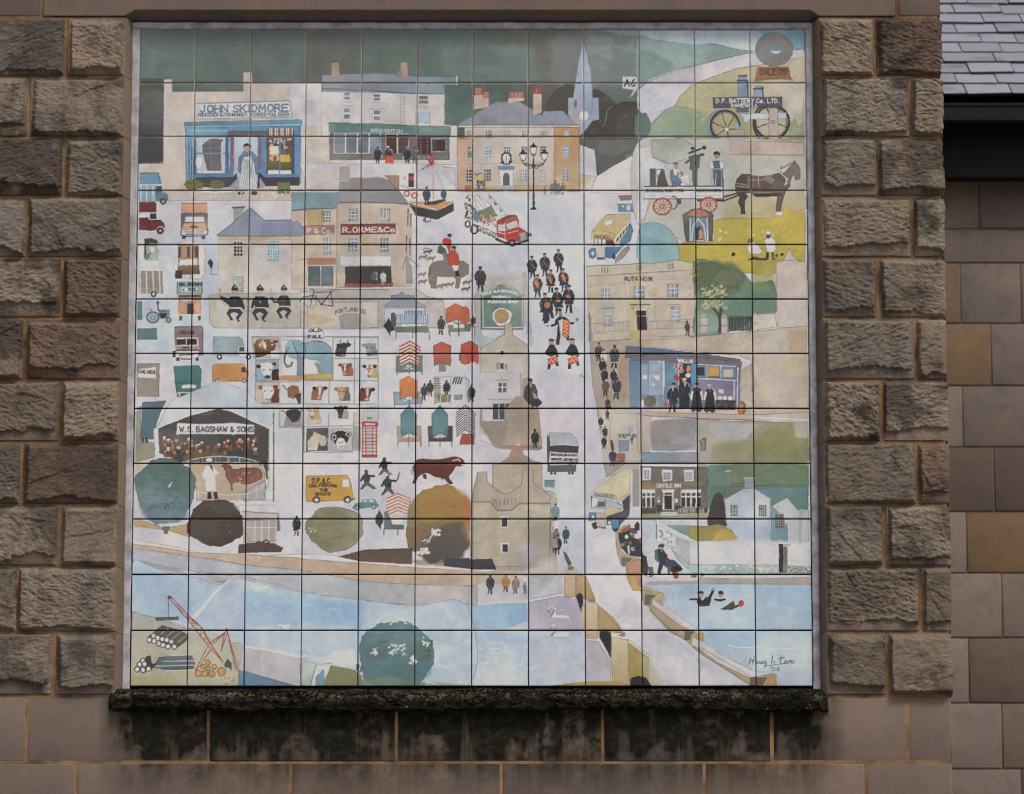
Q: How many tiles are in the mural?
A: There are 144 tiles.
